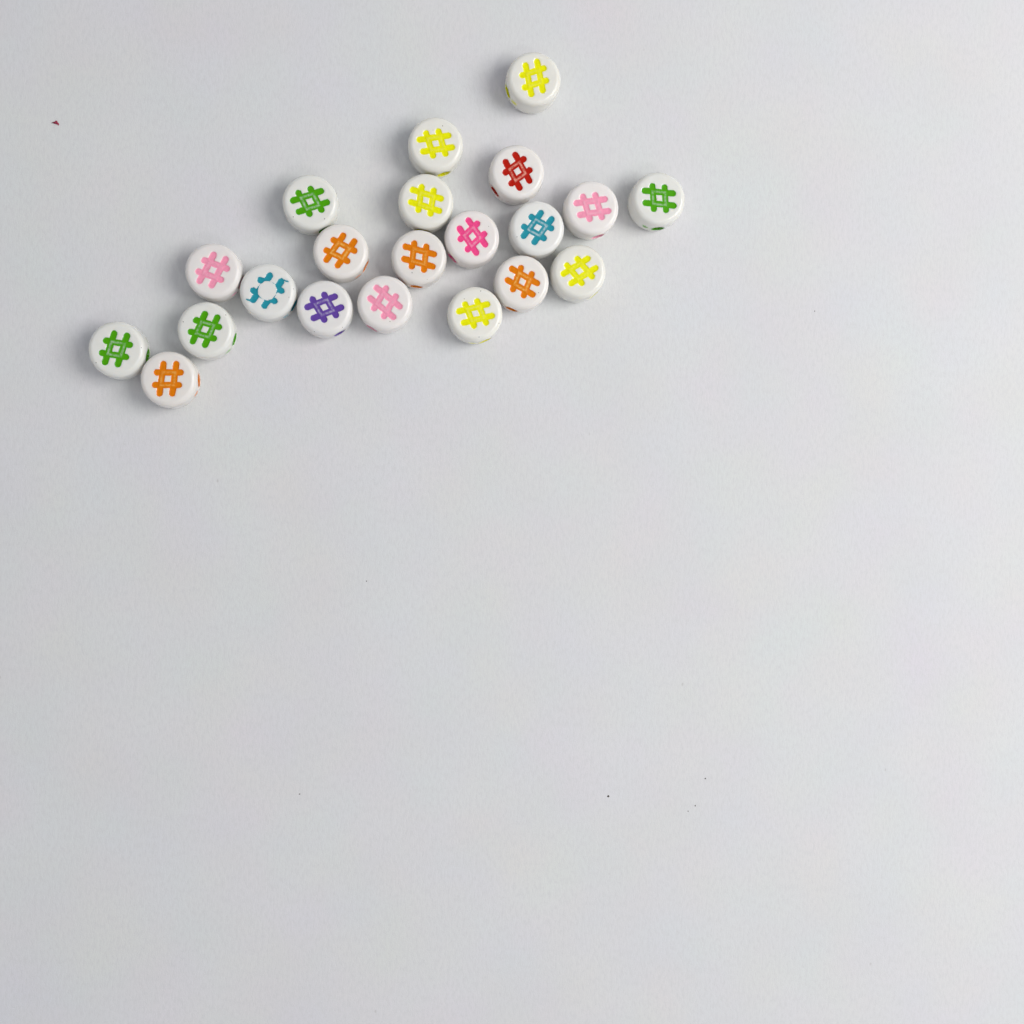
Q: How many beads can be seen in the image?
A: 21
